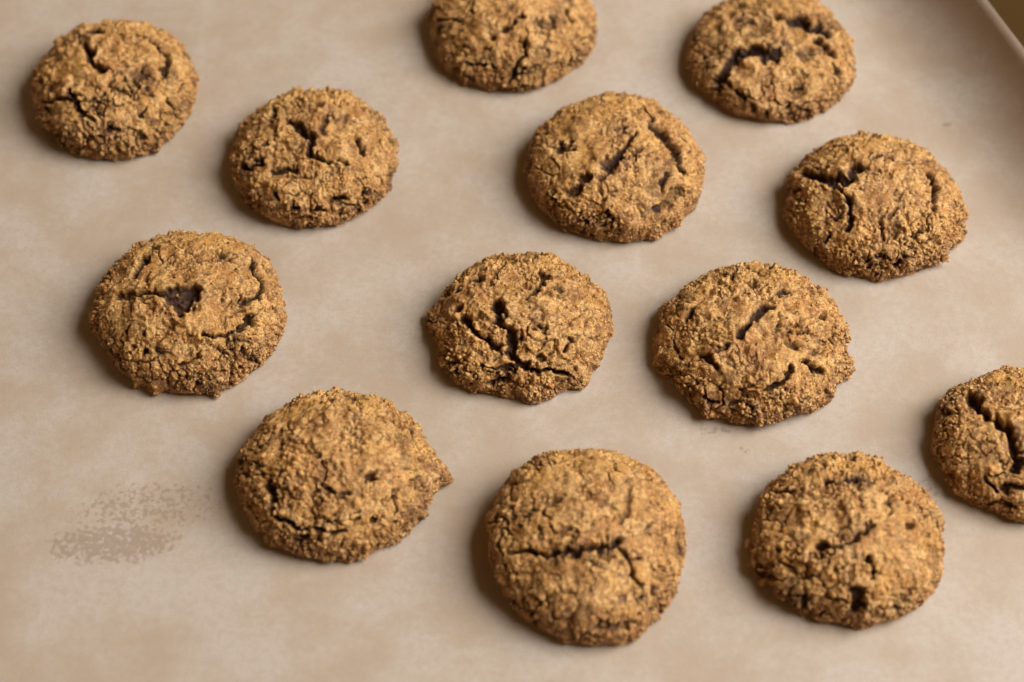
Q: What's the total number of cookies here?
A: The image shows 13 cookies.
